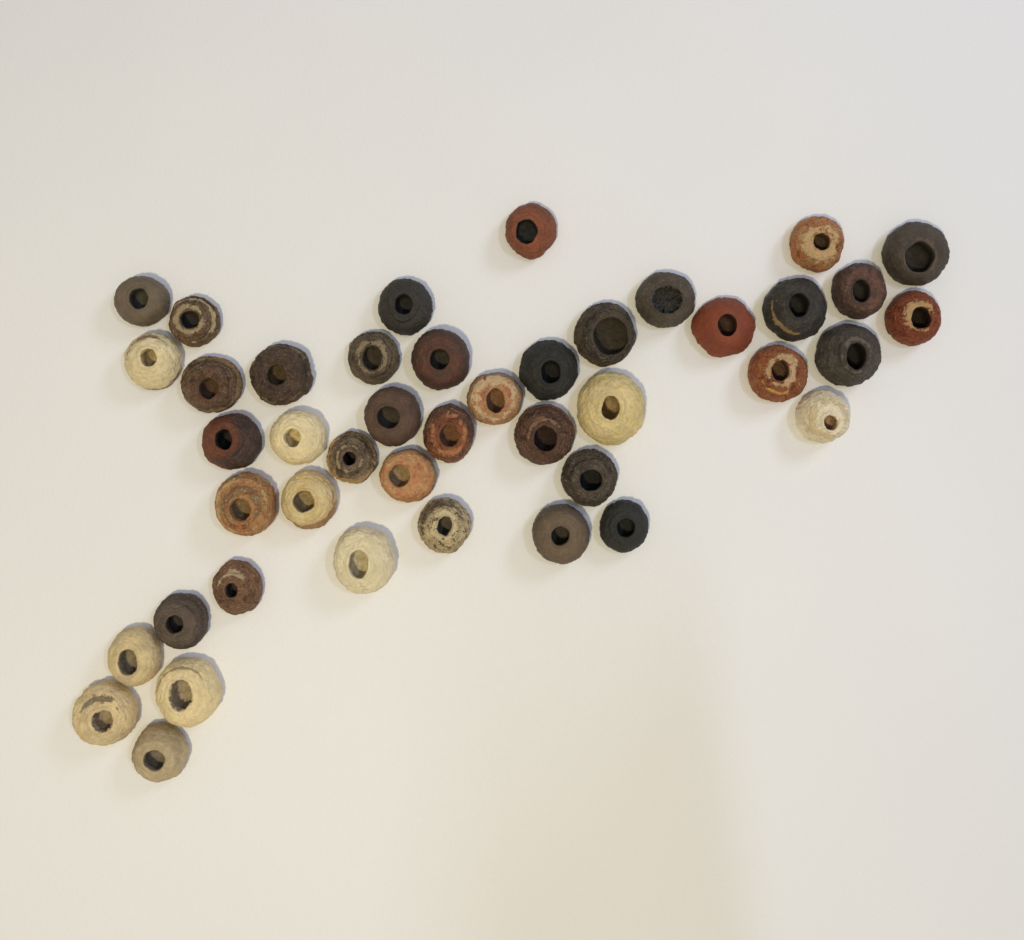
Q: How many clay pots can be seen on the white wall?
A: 43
